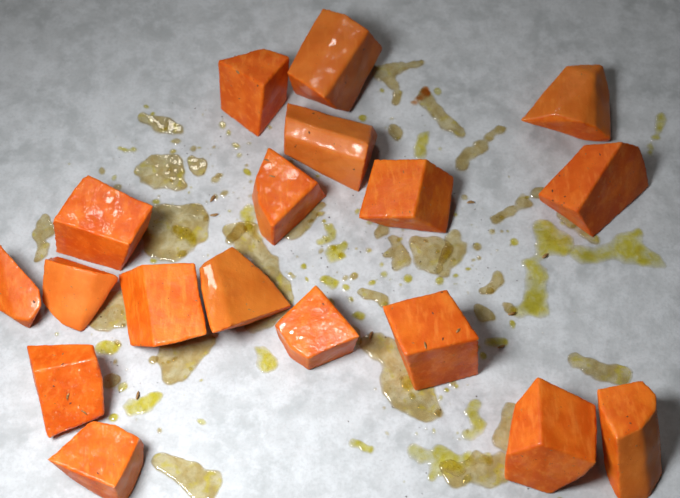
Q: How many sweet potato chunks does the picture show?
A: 18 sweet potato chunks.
